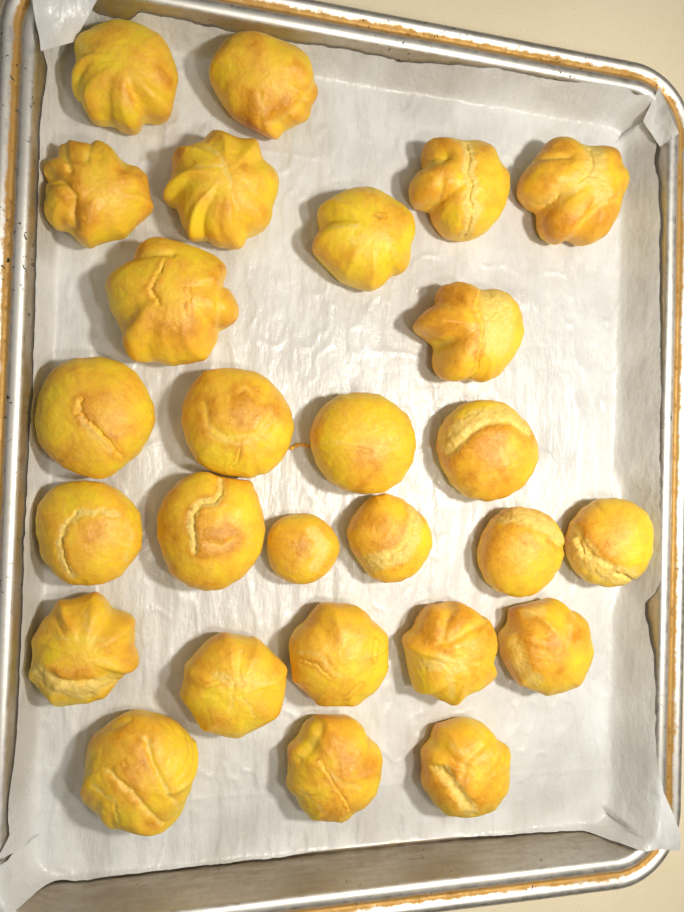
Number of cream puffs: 27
